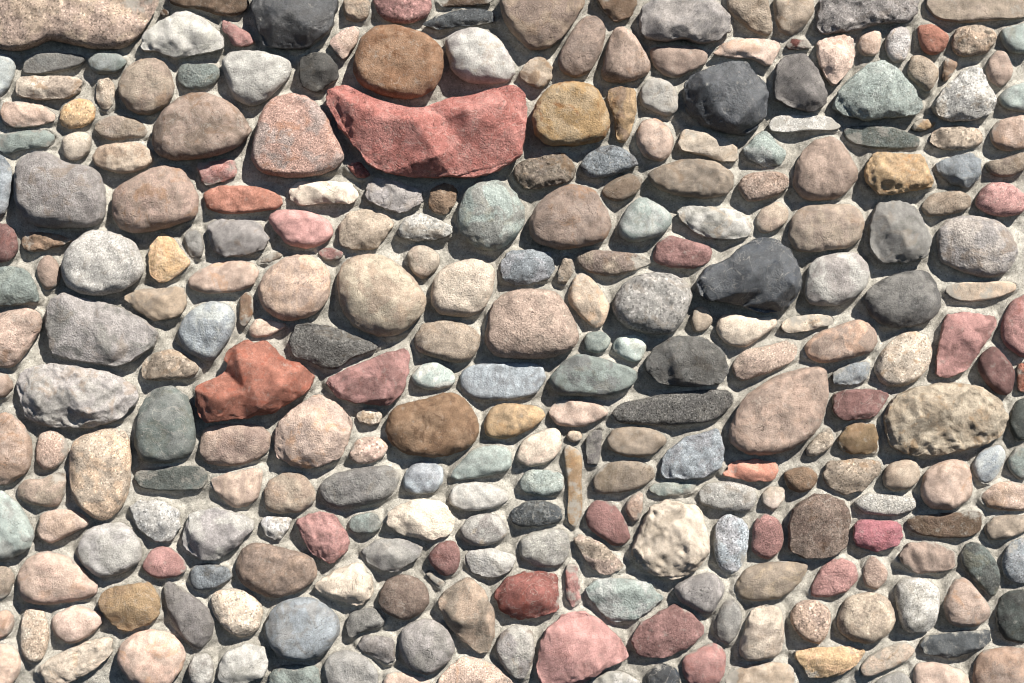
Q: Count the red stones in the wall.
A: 33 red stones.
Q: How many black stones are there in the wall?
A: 4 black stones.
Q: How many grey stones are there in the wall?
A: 101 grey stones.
